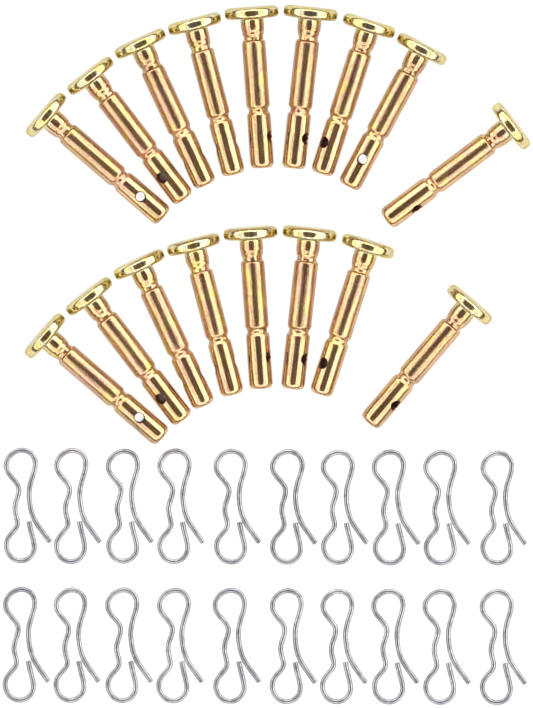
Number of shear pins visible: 17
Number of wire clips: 20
